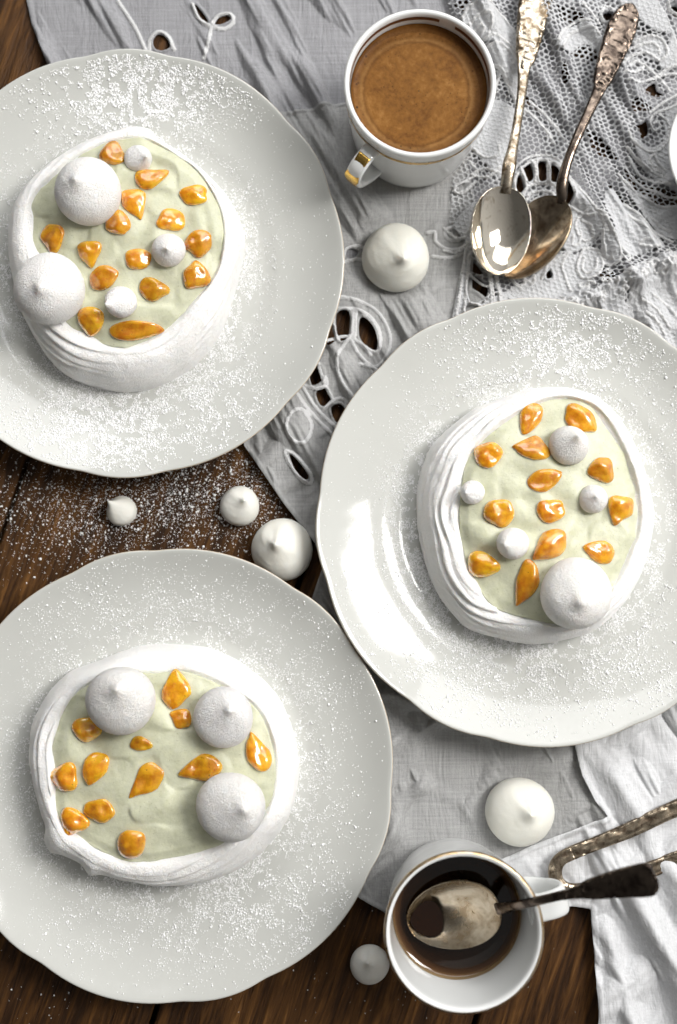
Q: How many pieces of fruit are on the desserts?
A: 40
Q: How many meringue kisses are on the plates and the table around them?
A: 19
